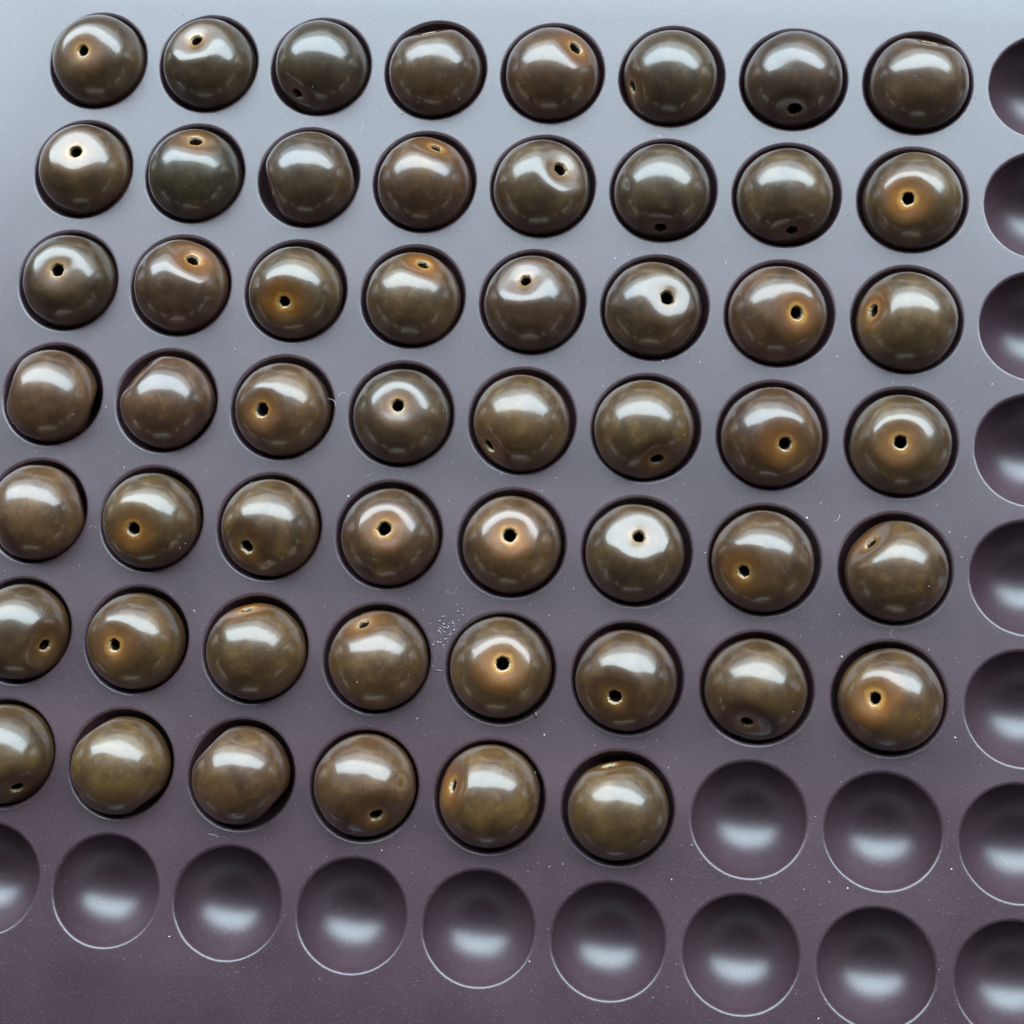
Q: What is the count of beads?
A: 54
